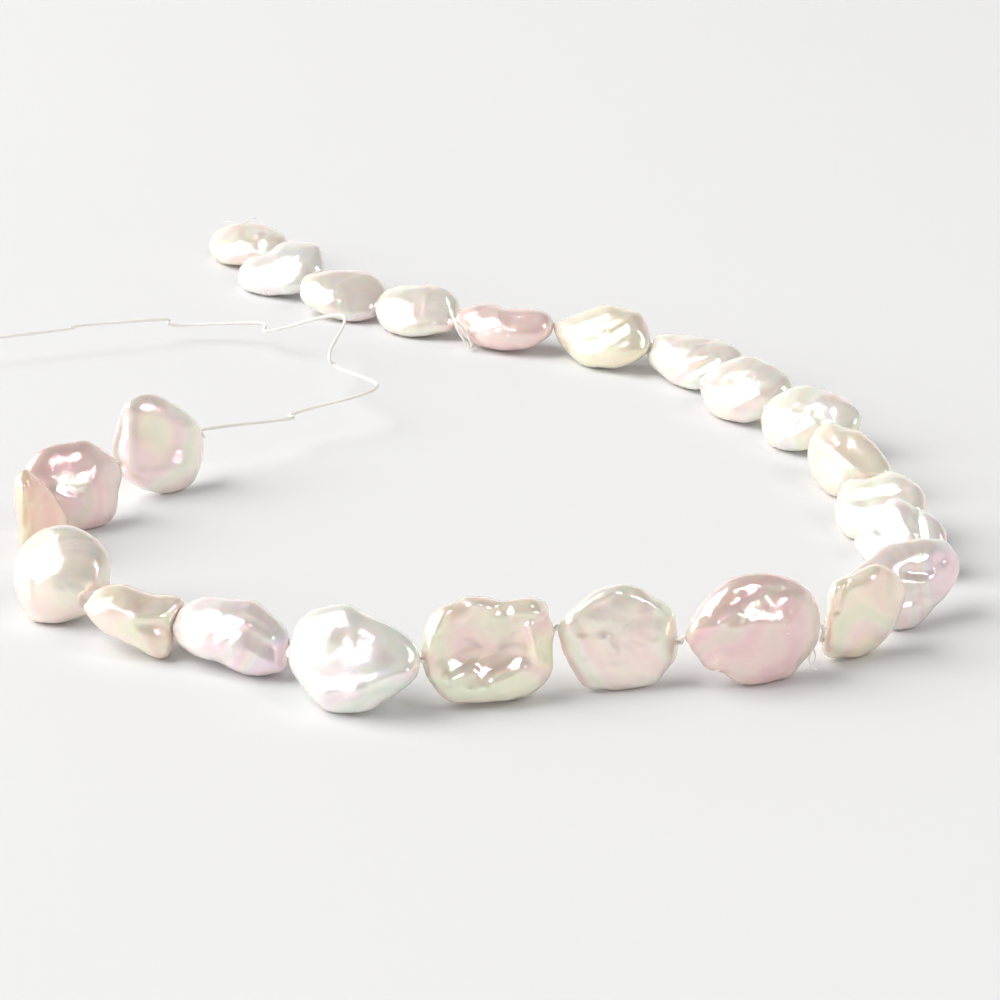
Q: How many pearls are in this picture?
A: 24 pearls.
